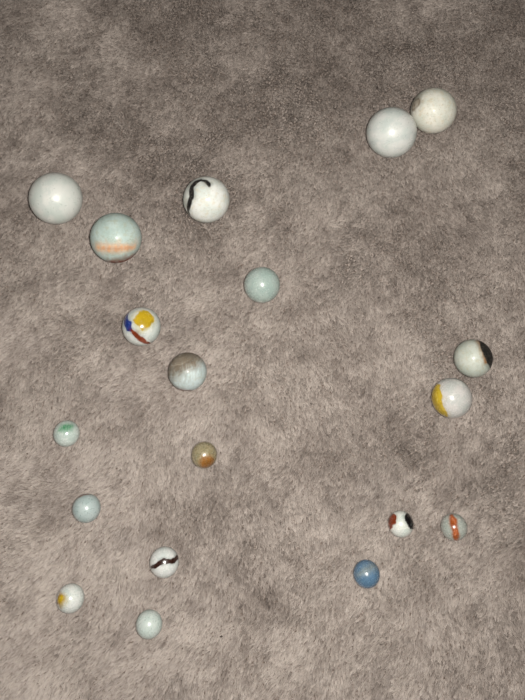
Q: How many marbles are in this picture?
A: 19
